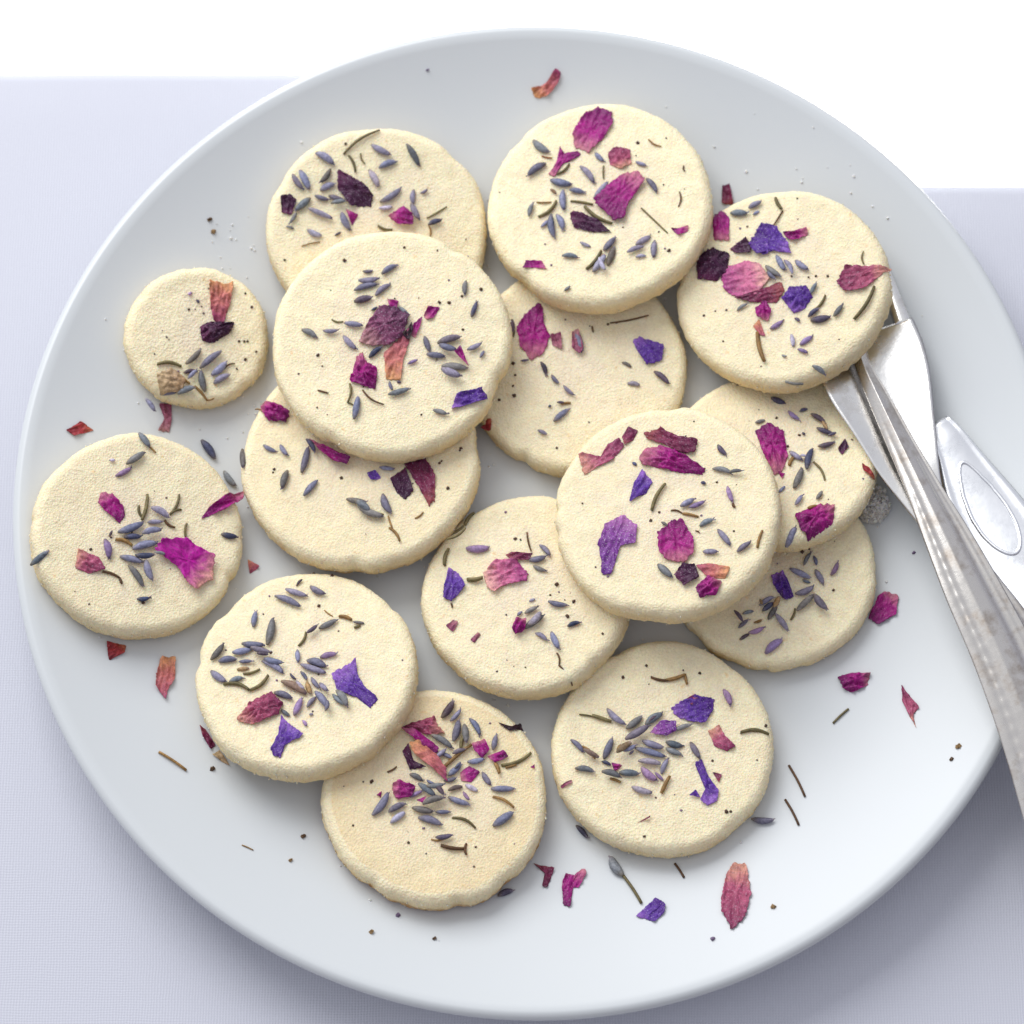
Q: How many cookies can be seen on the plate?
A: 15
